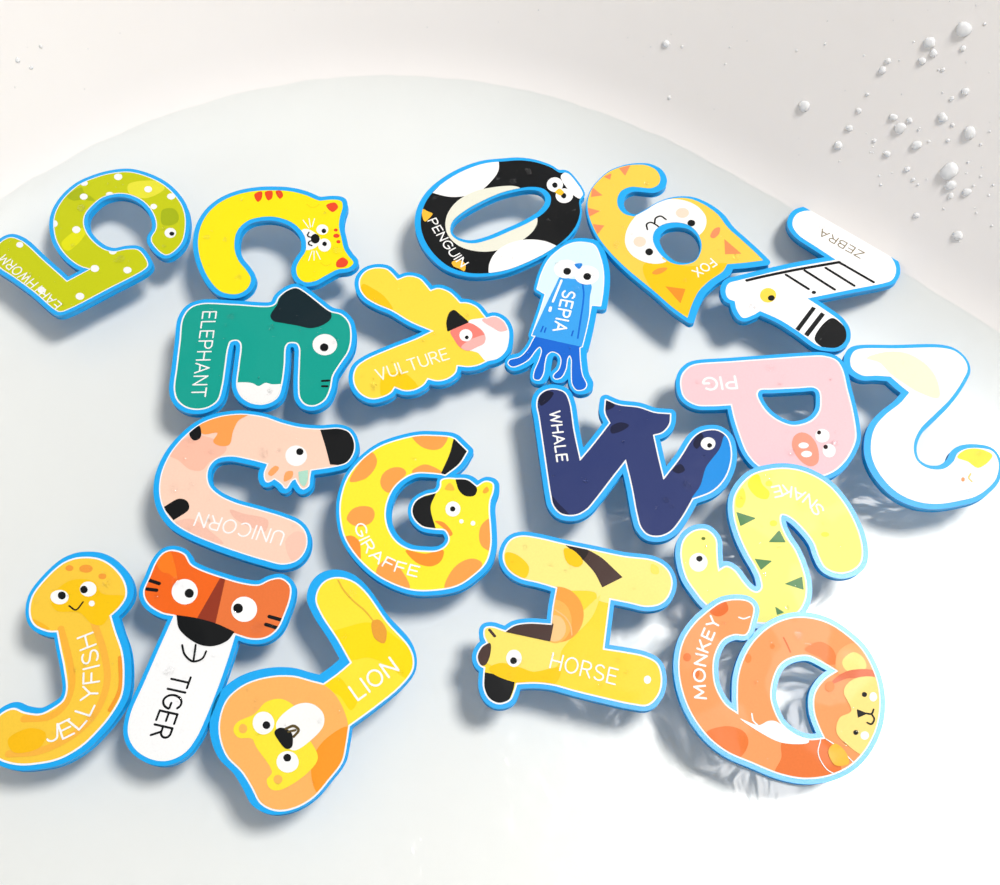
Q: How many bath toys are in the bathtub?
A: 19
